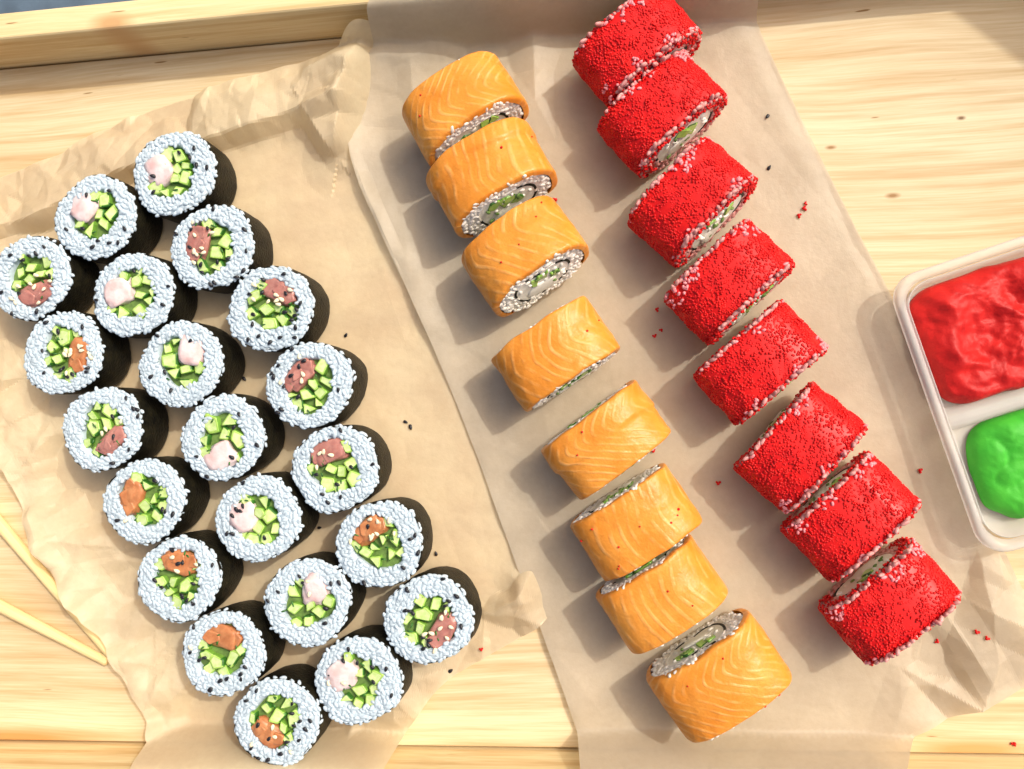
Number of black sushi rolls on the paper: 21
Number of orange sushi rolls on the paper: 8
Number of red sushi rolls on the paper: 8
